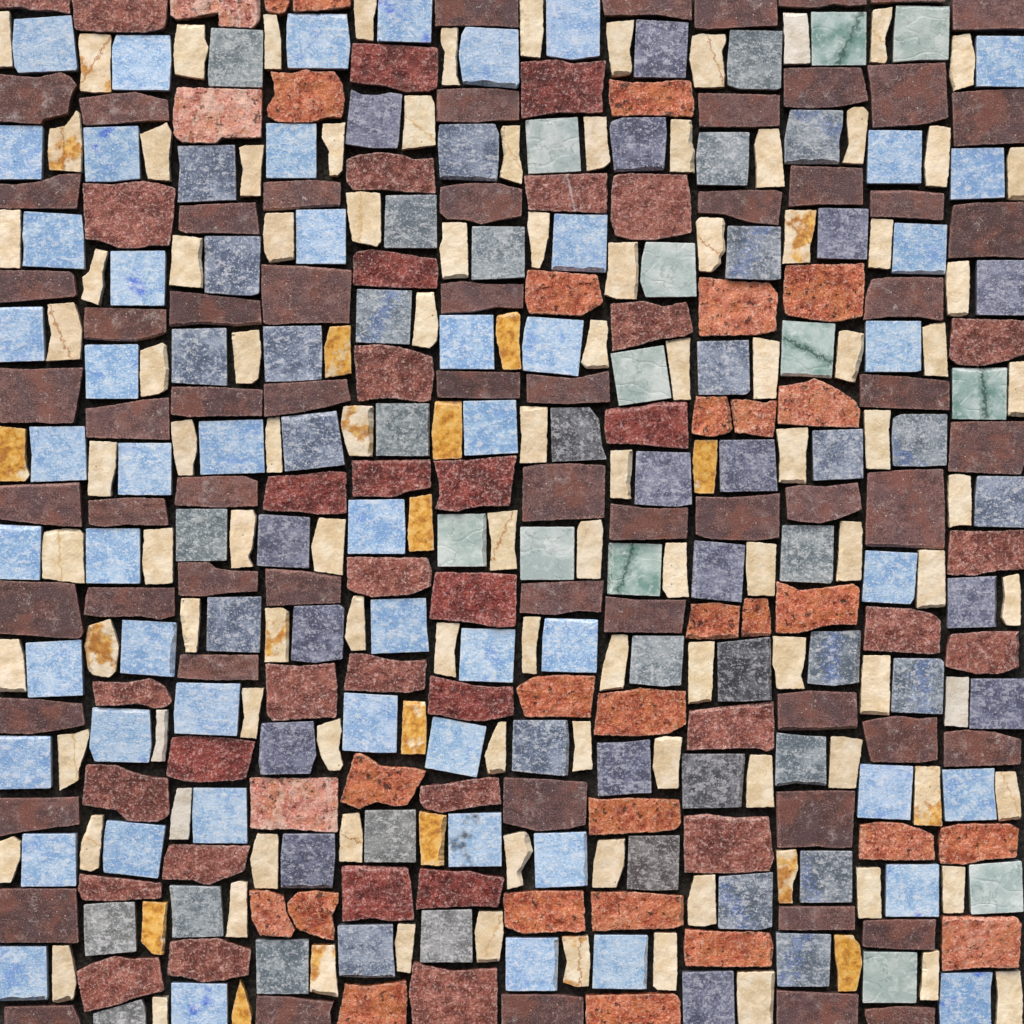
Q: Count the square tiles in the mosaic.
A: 122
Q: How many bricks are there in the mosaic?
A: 132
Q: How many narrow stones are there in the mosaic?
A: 122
